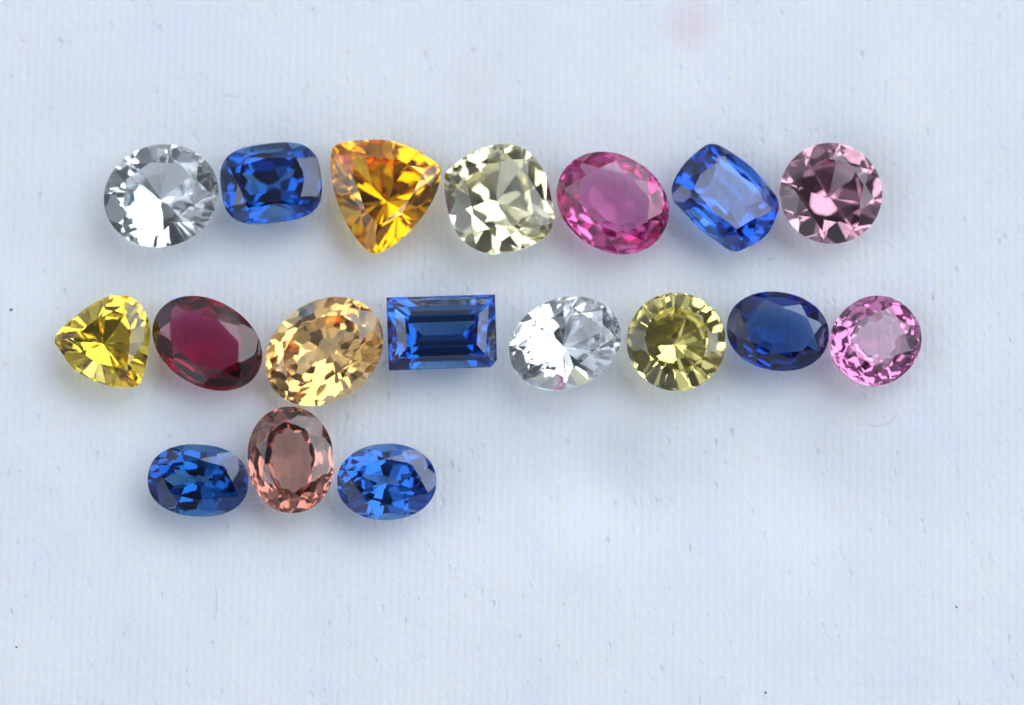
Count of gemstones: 18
